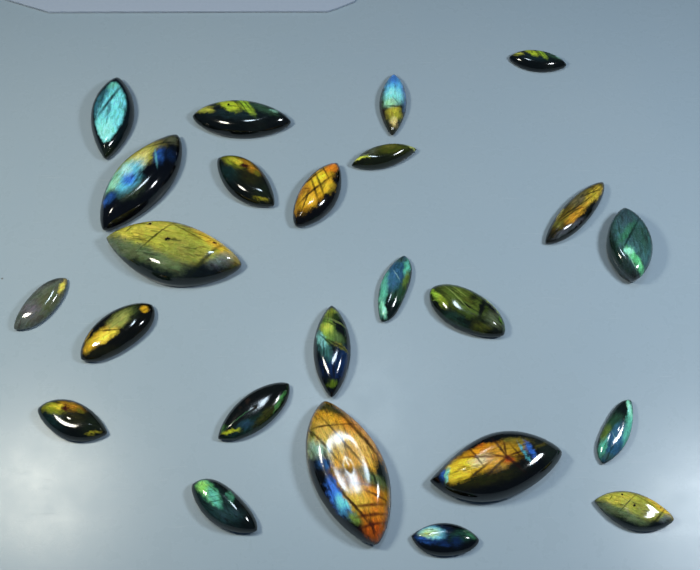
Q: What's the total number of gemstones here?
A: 24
